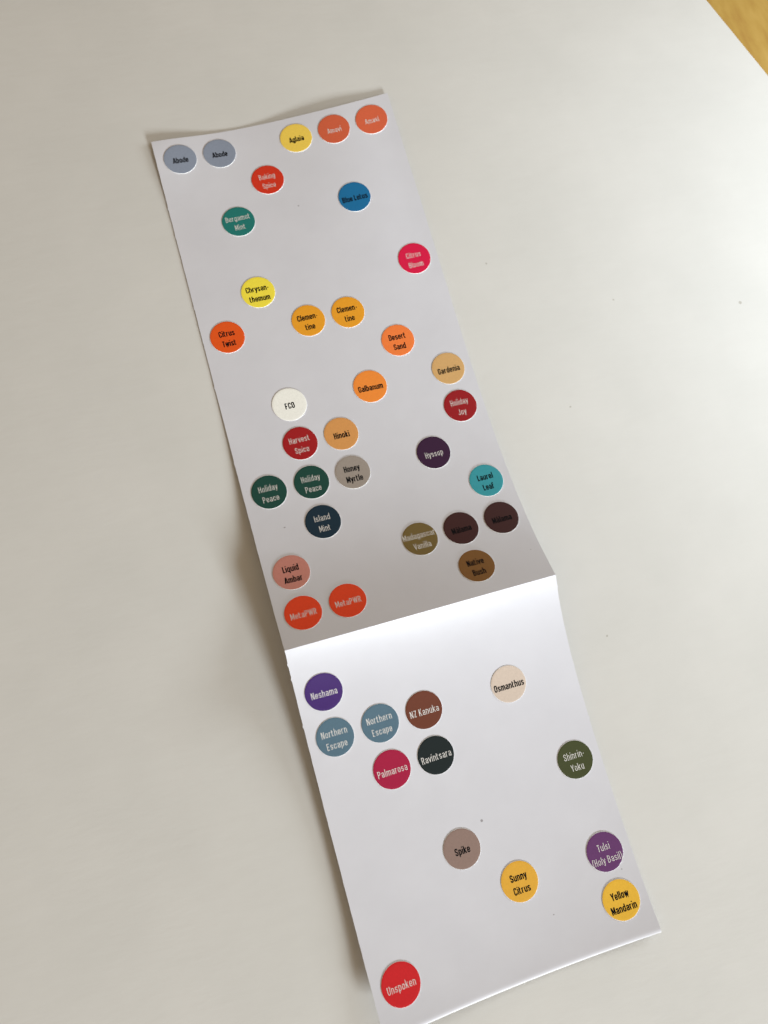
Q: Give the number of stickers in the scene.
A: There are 46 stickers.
